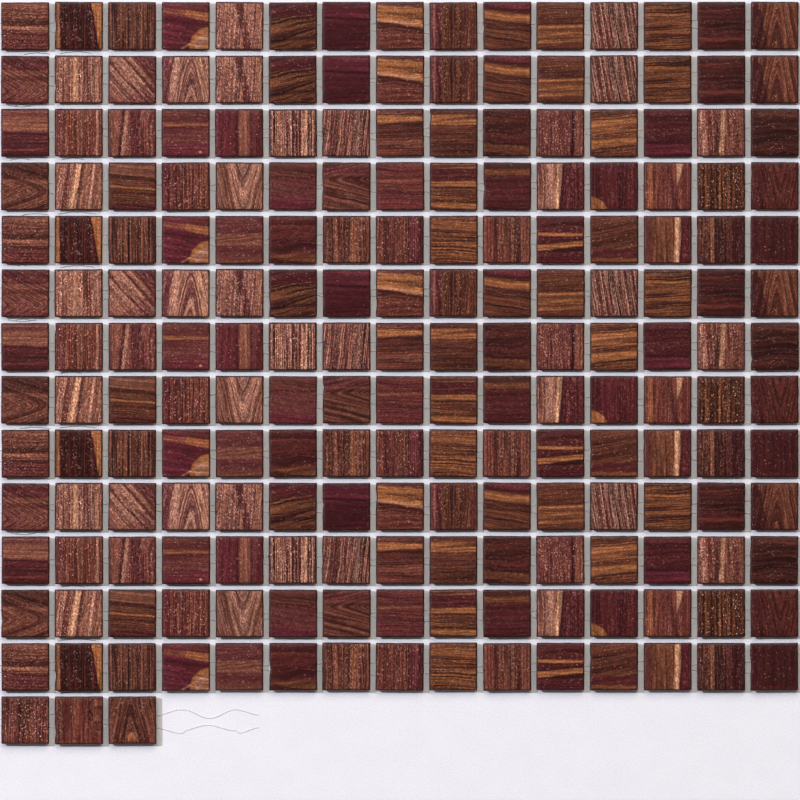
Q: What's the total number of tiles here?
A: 198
